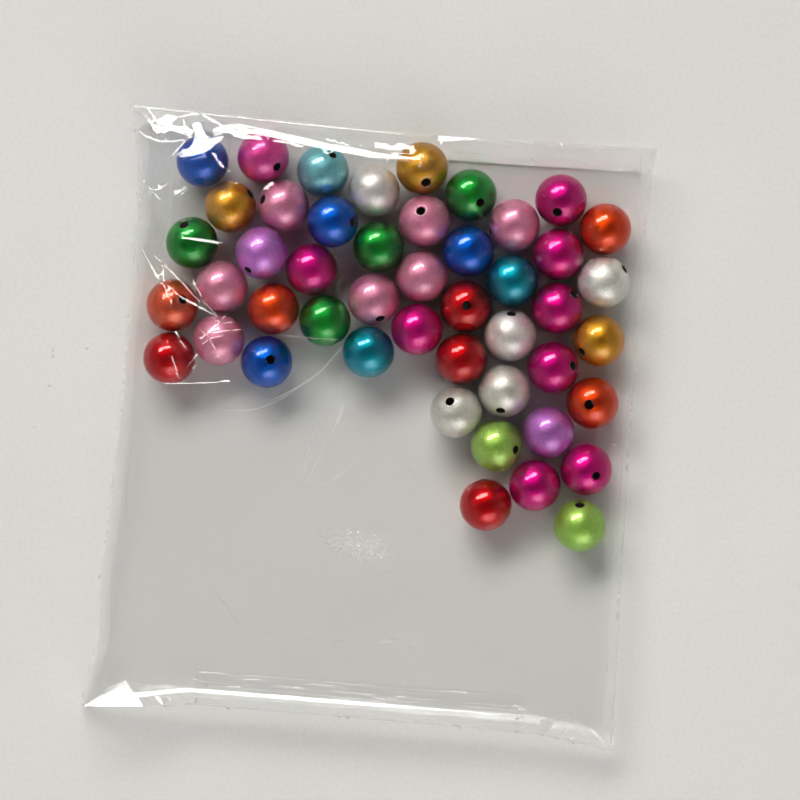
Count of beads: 47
